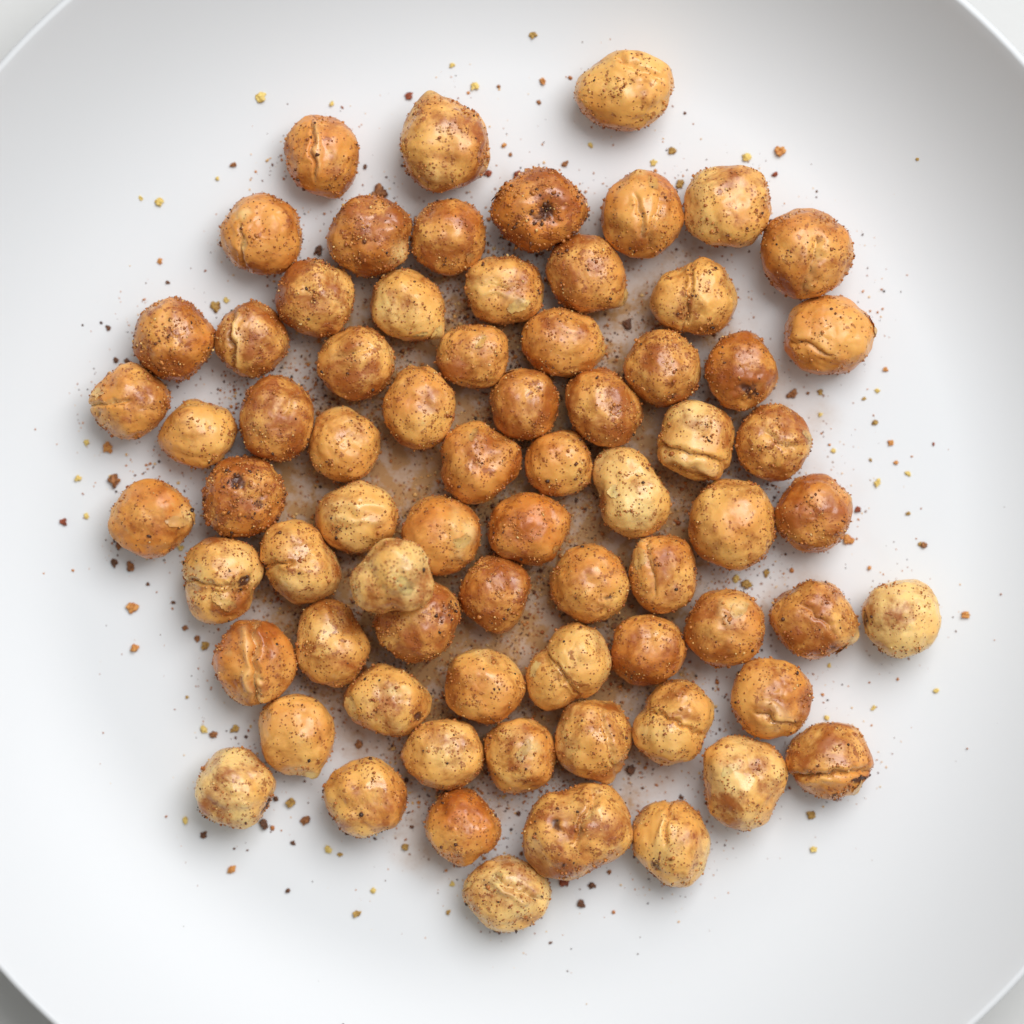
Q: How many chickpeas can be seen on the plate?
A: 72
